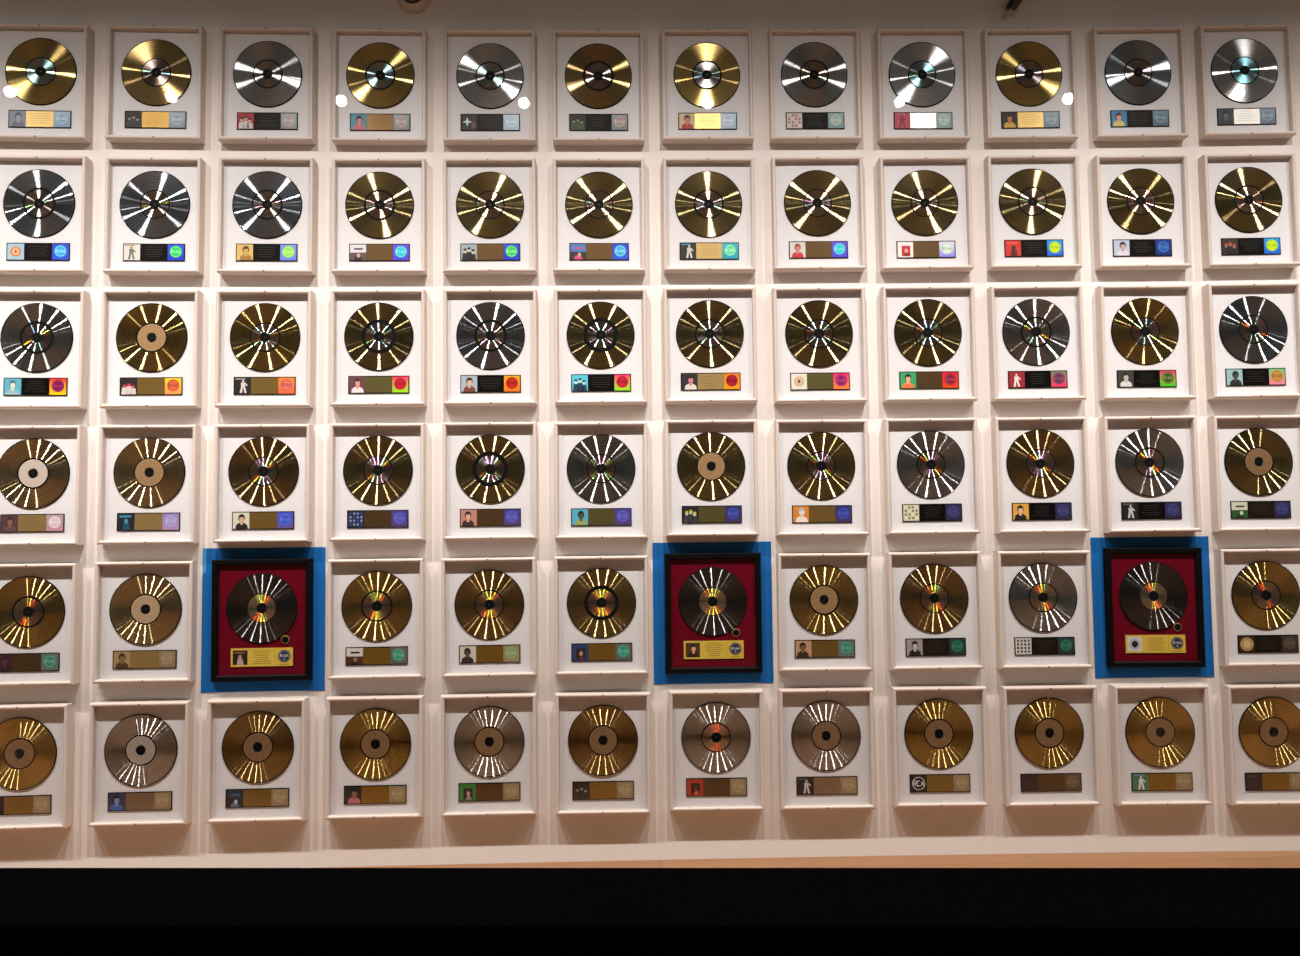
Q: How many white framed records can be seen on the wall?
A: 69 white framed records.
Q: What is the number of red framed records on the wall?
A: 3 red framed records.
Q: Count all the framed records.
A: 72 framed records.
